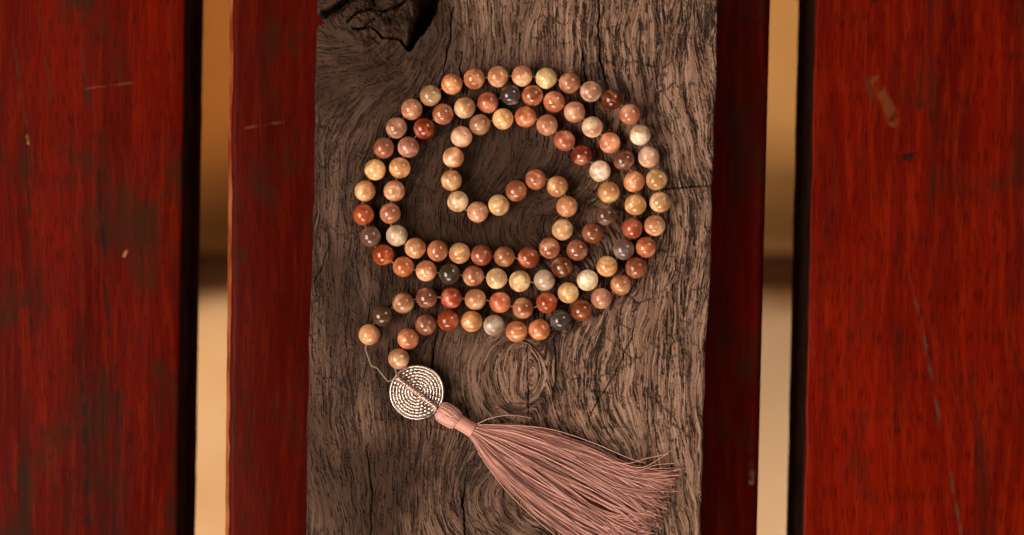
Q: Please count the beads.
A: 106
